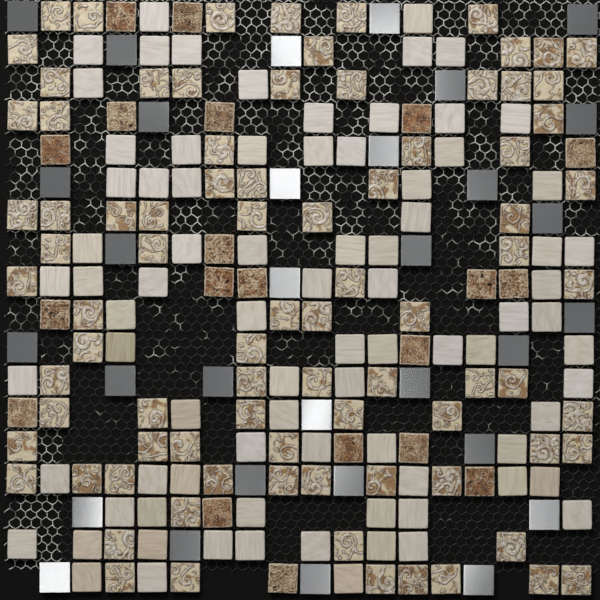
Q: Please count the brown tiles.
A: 20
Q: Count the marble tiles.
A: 82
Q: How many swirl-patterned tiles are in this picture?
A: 85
